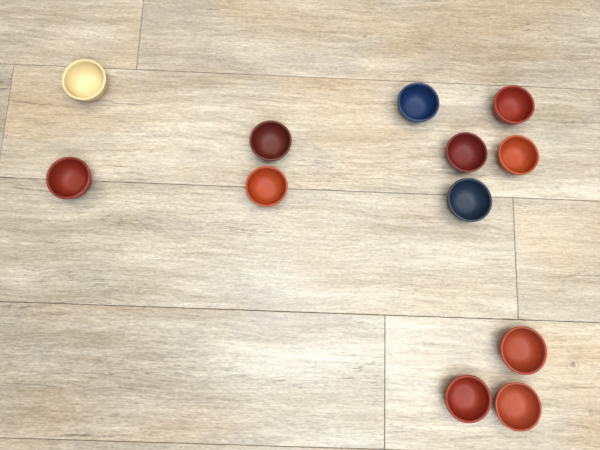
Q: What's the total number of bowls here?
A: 12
